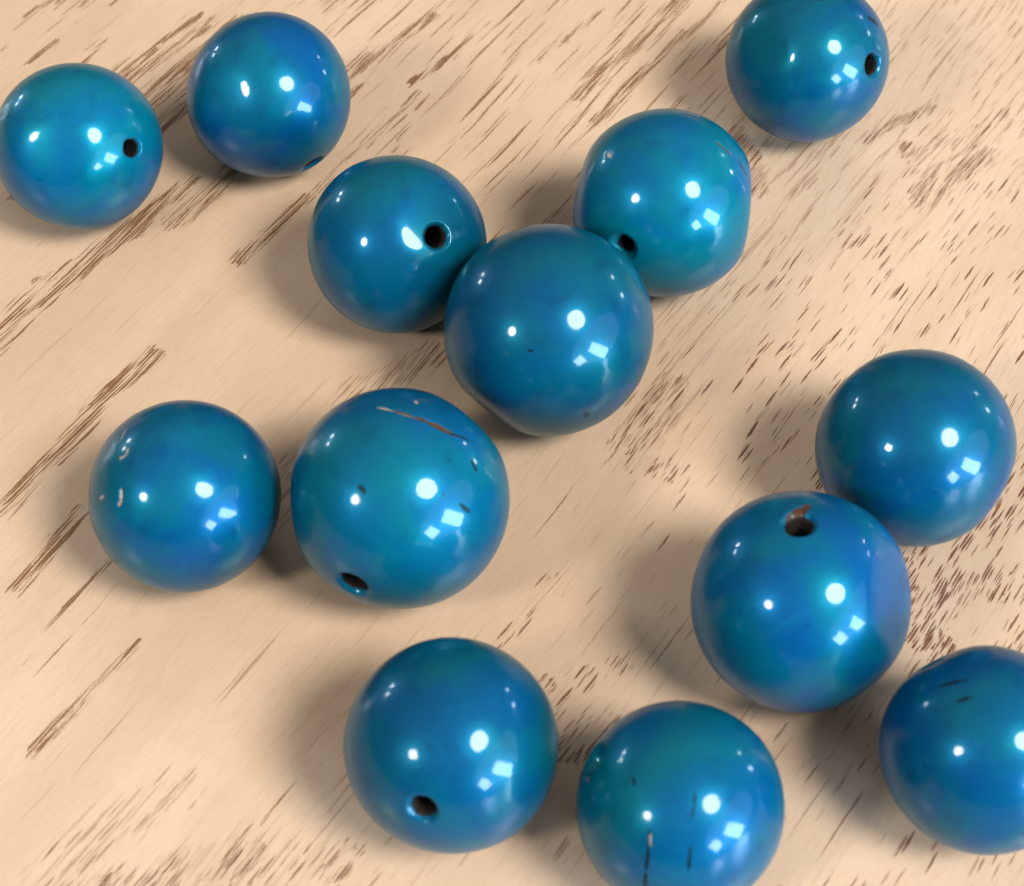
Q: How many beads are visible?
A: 13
